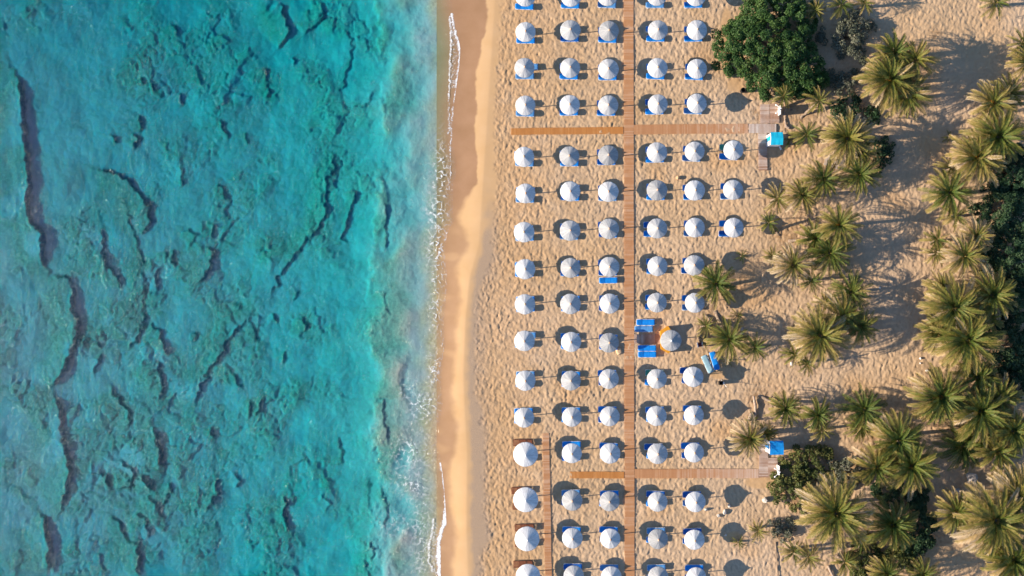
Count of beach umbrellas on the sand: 82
